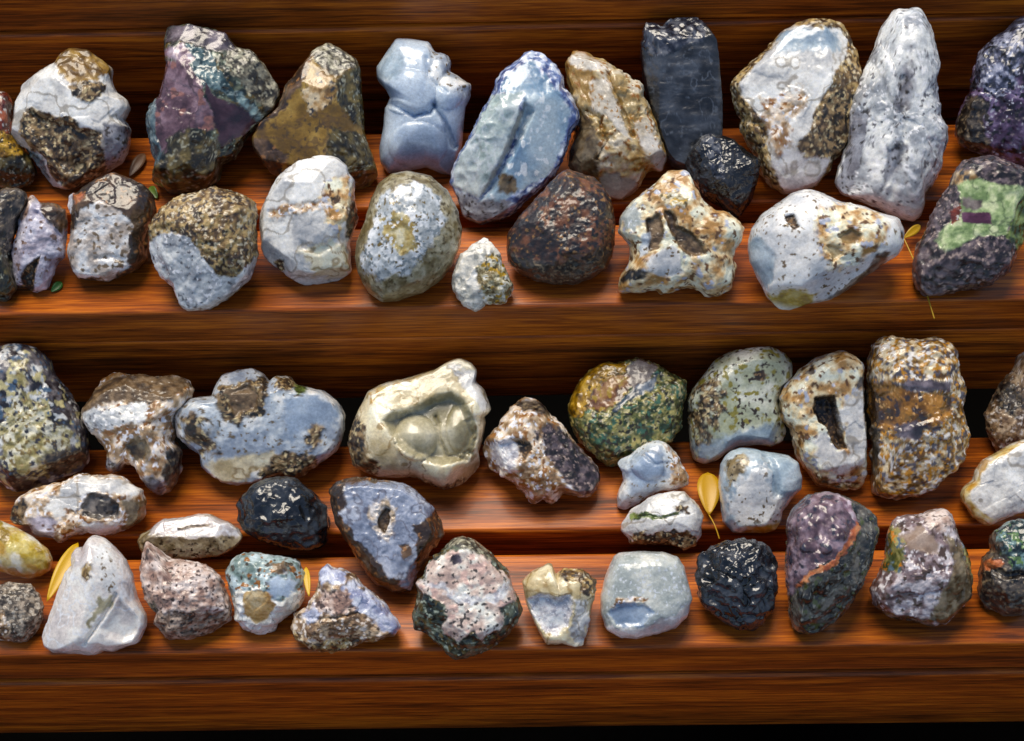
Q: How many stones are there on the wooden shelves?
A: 54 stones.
